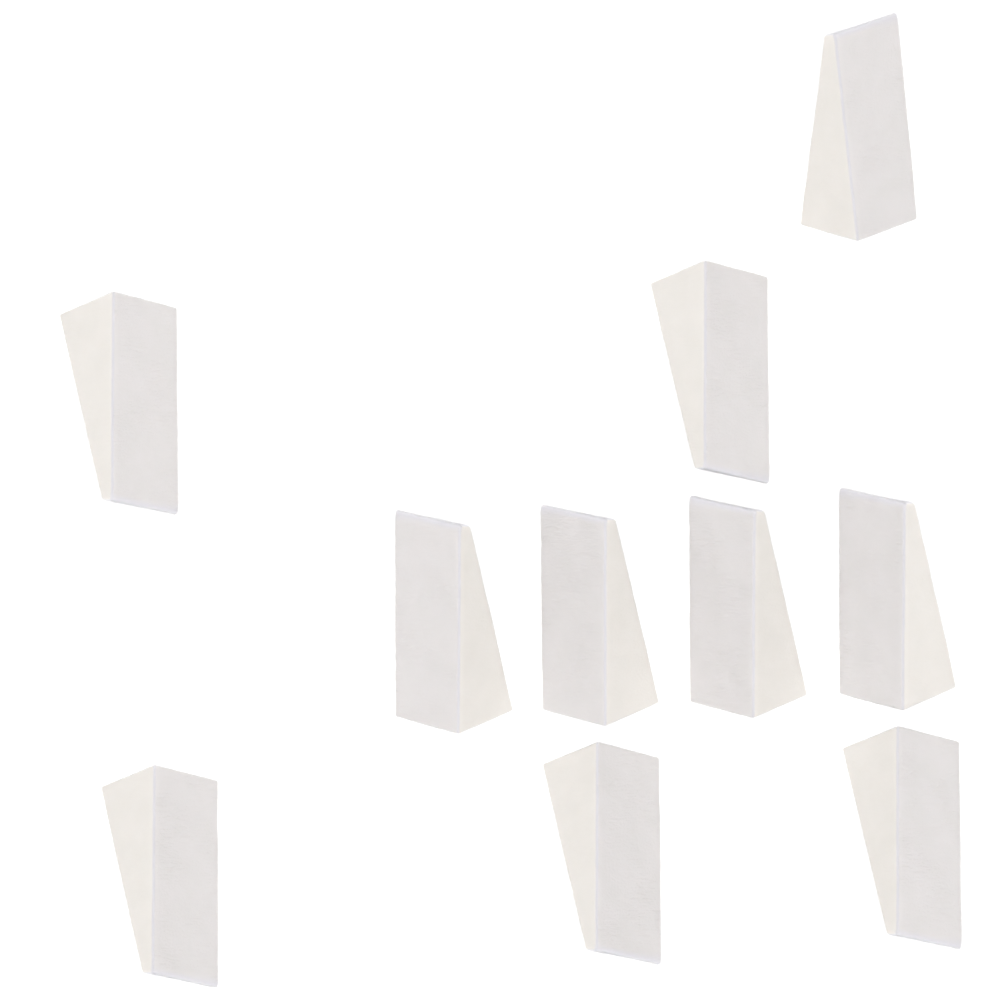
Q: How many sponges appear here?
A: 10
